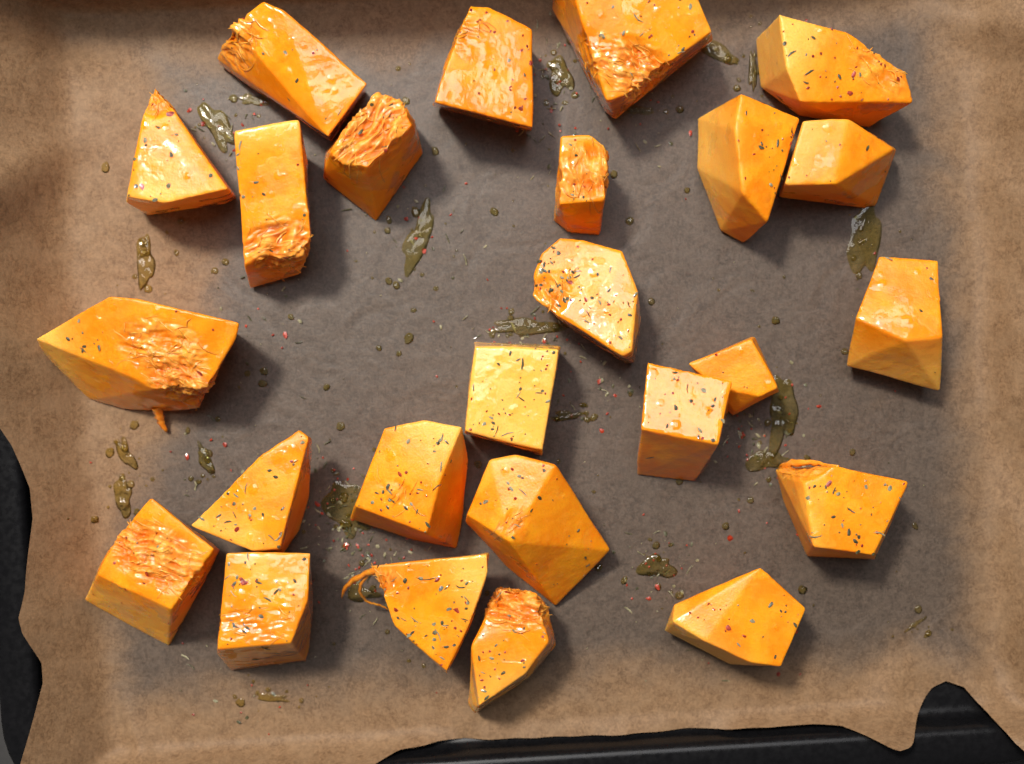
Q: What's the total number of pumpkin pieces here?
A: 25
